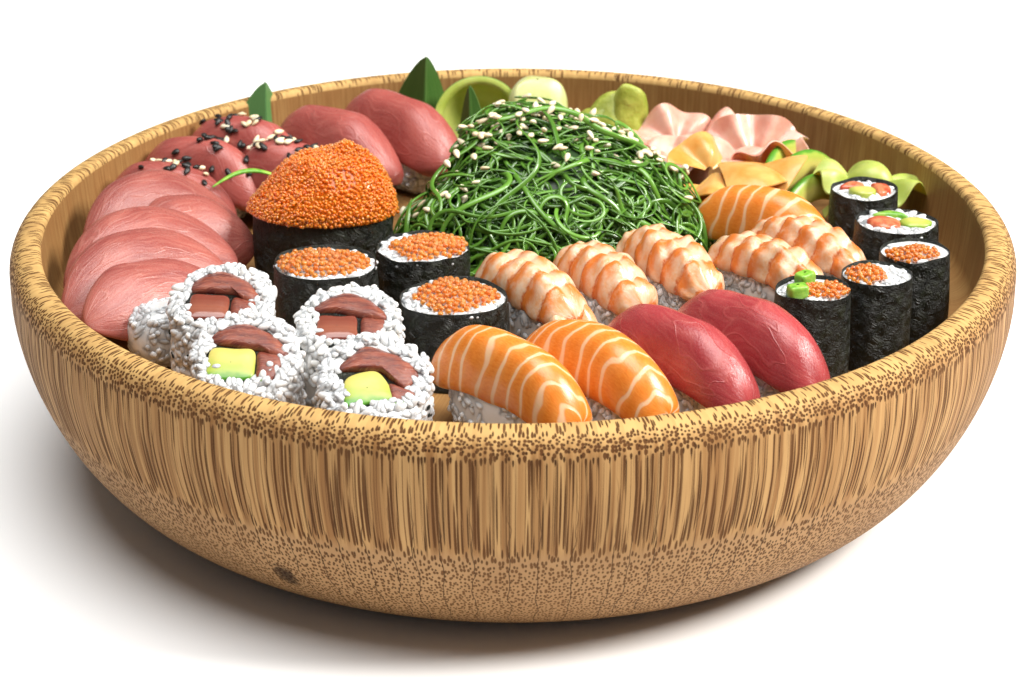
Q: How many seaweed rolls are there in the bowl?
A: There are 9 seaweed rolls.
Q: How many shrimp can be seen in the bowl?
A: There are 5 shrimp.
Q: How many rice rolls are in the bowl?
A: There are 4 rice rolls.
